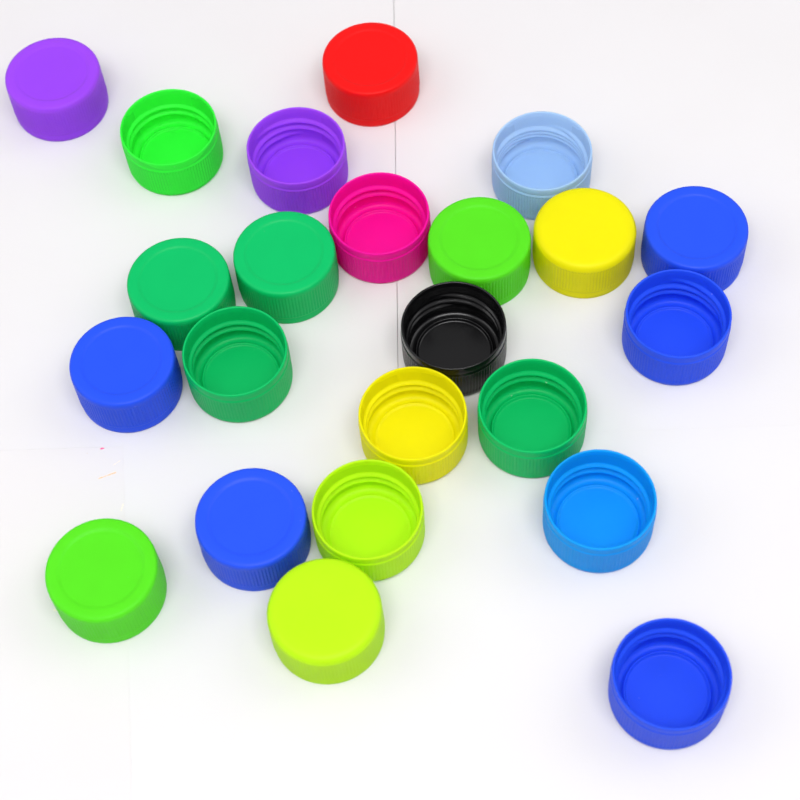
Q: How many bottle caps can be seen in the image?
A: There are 23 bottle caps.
